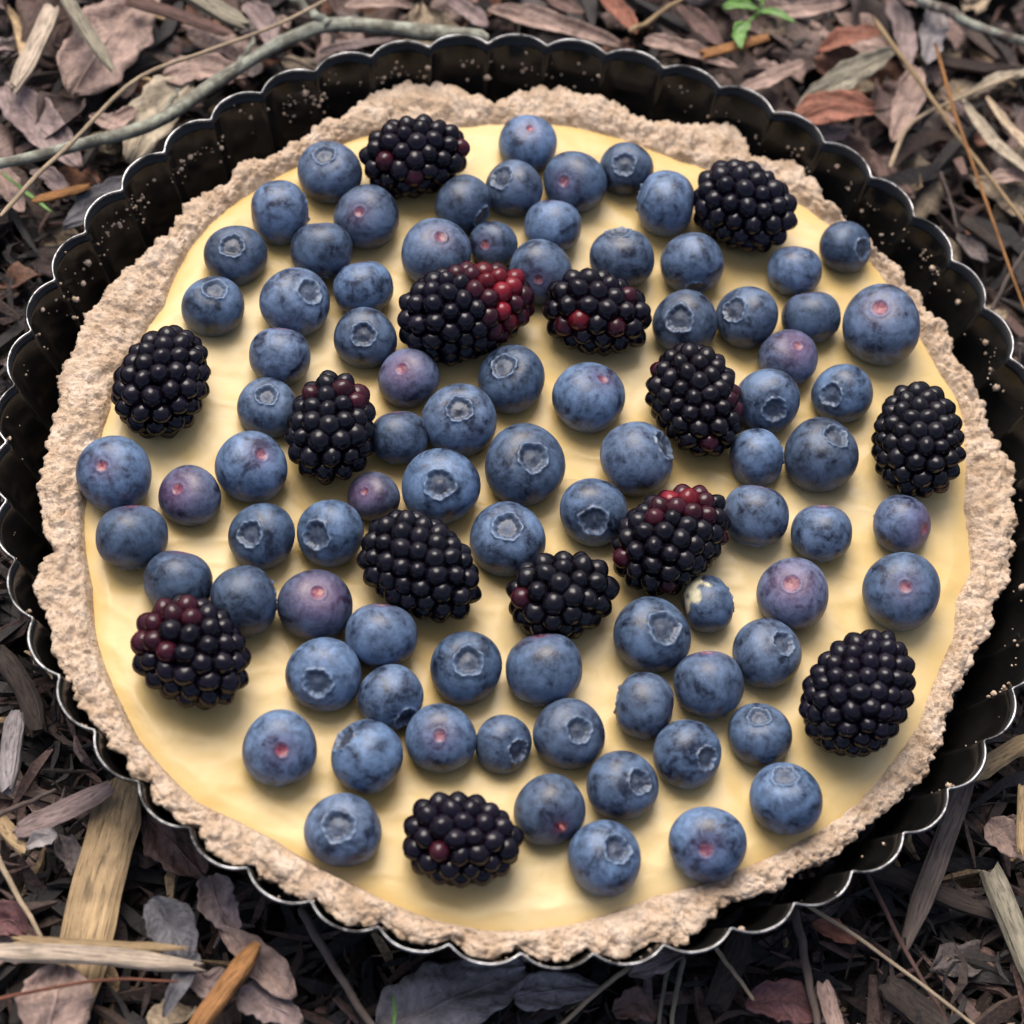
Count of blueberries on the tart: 82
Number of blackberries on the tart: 14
